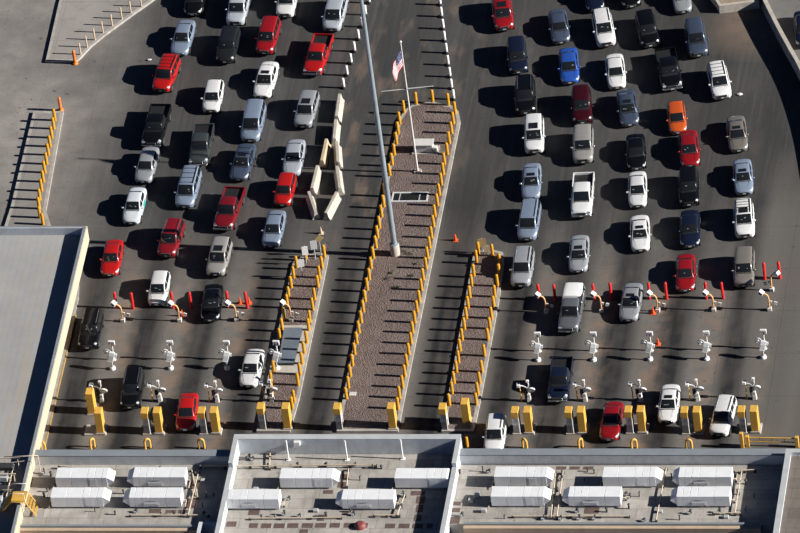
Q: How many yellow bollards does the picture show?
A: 129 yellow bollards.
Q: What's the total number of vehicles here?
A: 75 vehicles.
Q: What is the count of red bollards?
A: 16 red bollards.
